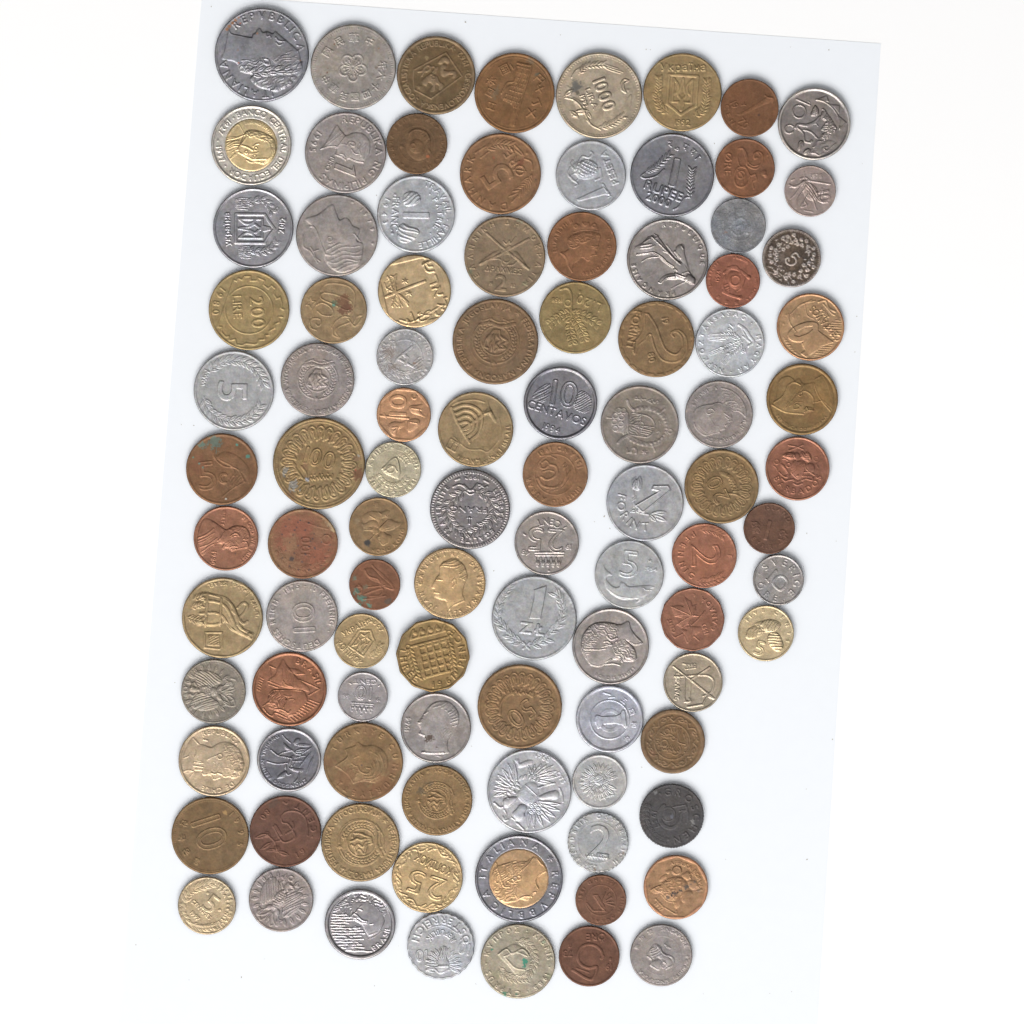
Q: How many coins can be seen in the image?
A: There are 98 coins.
